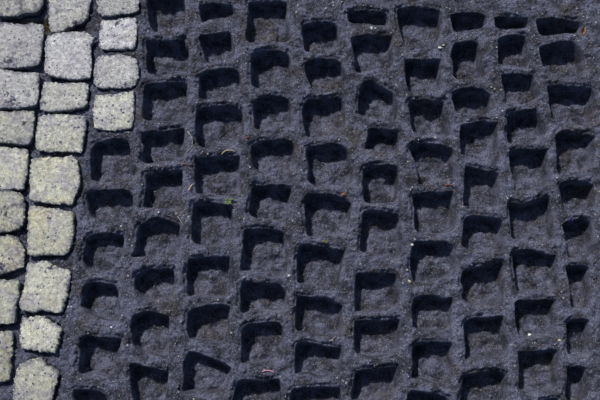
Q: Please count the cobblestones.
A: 22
